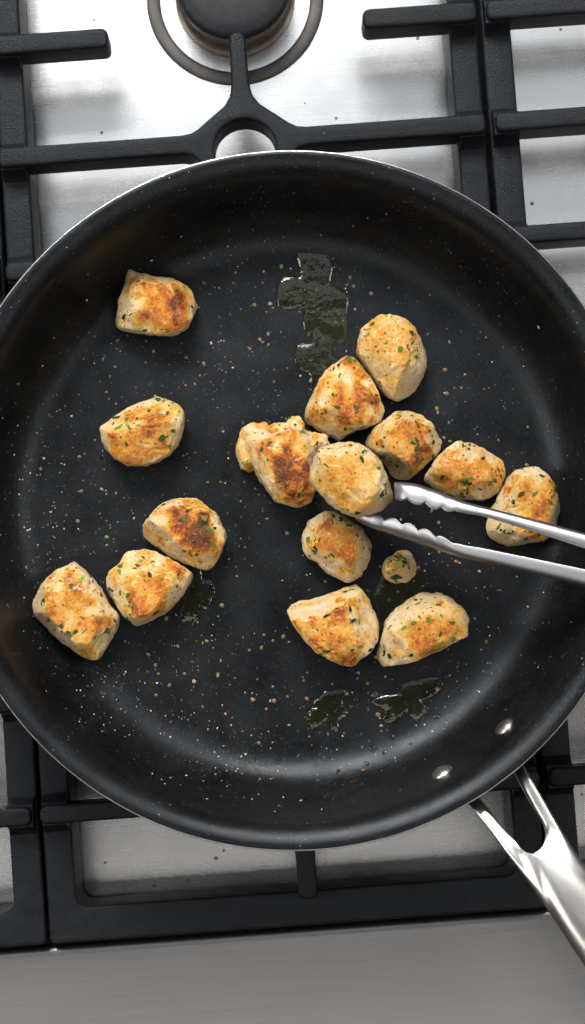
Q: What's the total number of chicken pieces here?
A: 16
